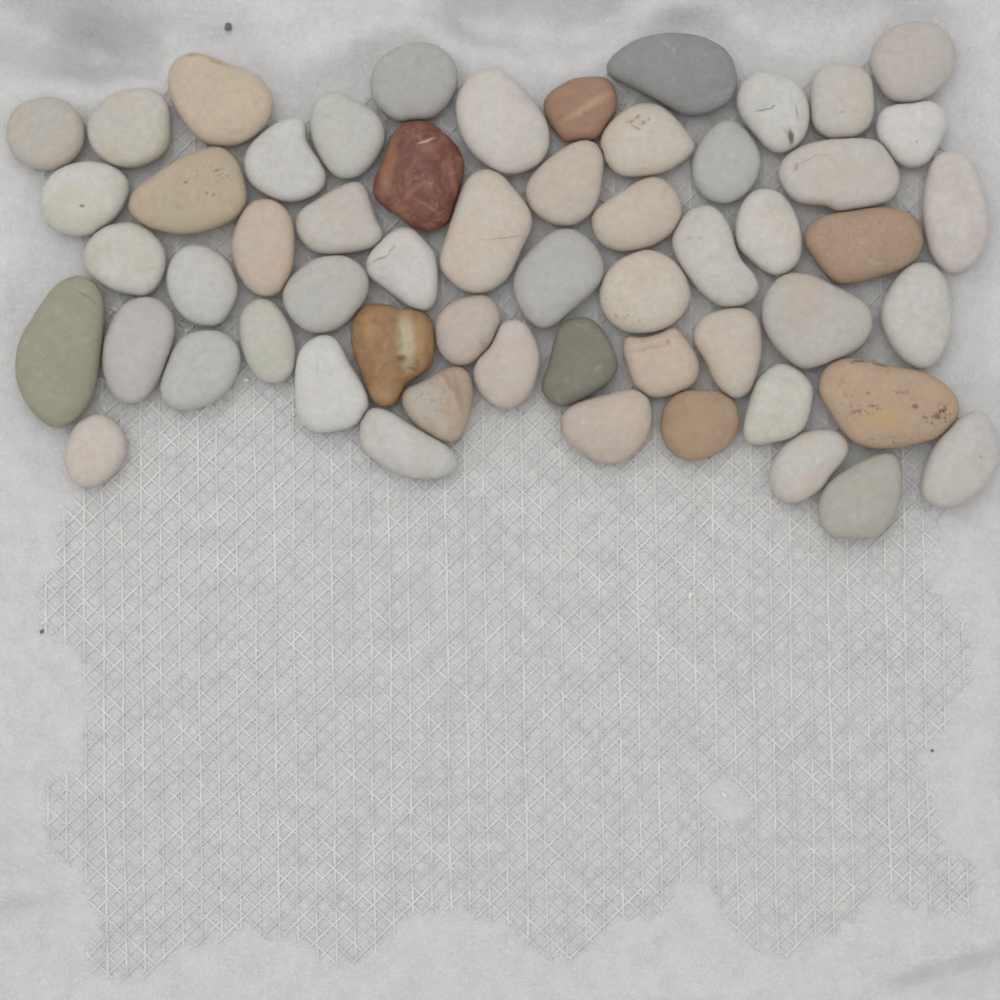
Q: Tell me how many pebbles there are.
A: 57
